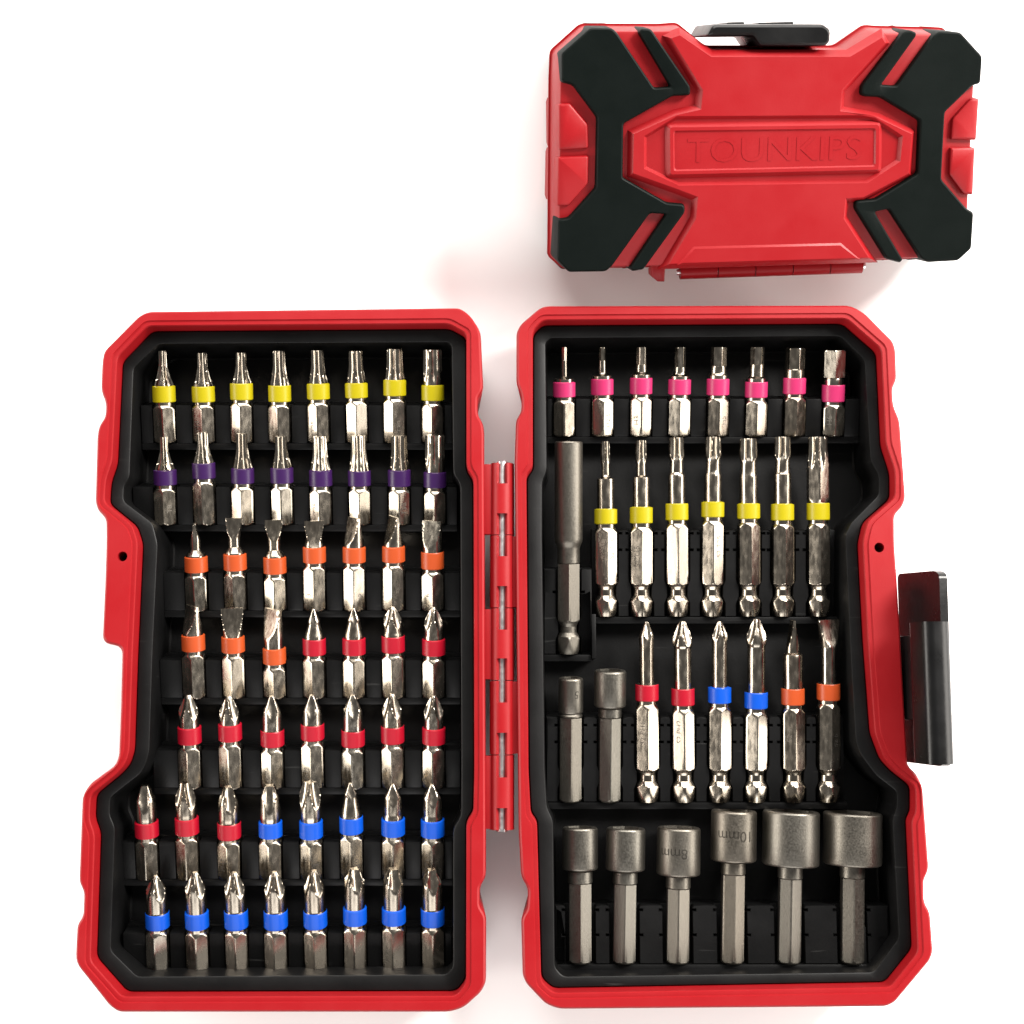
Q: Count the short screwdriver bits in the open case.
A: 61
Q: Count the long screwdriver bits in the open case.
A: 13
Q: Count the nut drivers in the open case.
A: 8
